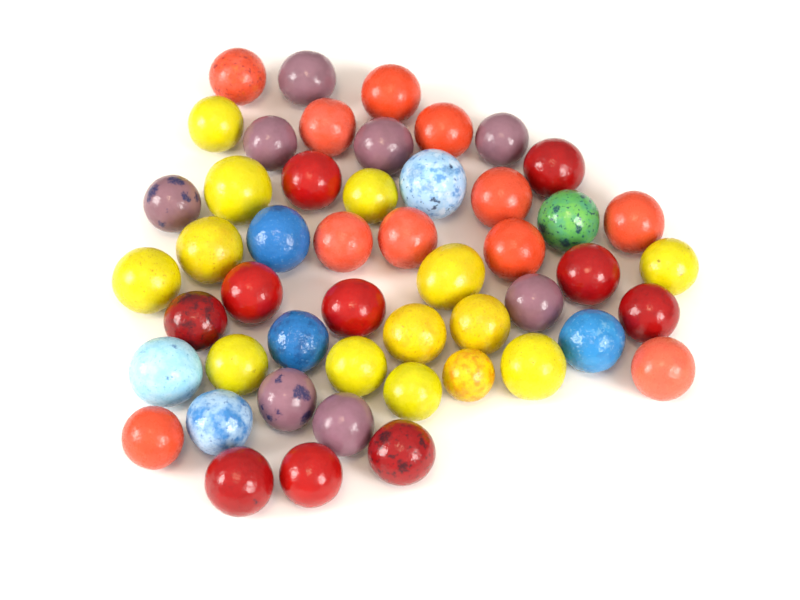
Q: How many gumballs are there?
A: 50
